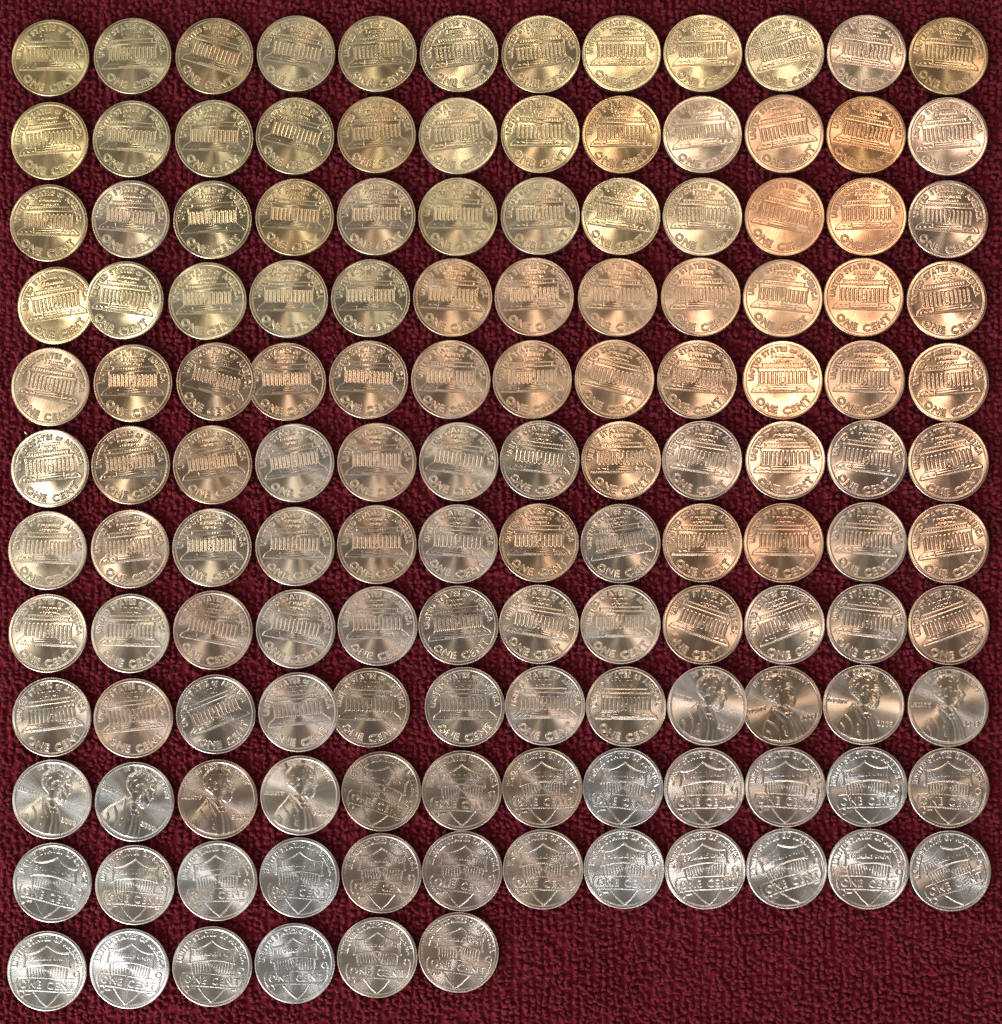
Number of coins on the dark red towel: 138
